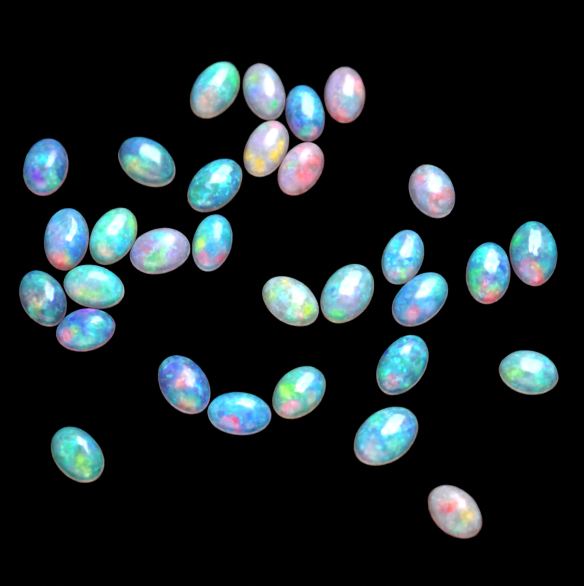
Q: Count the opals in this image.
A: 31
